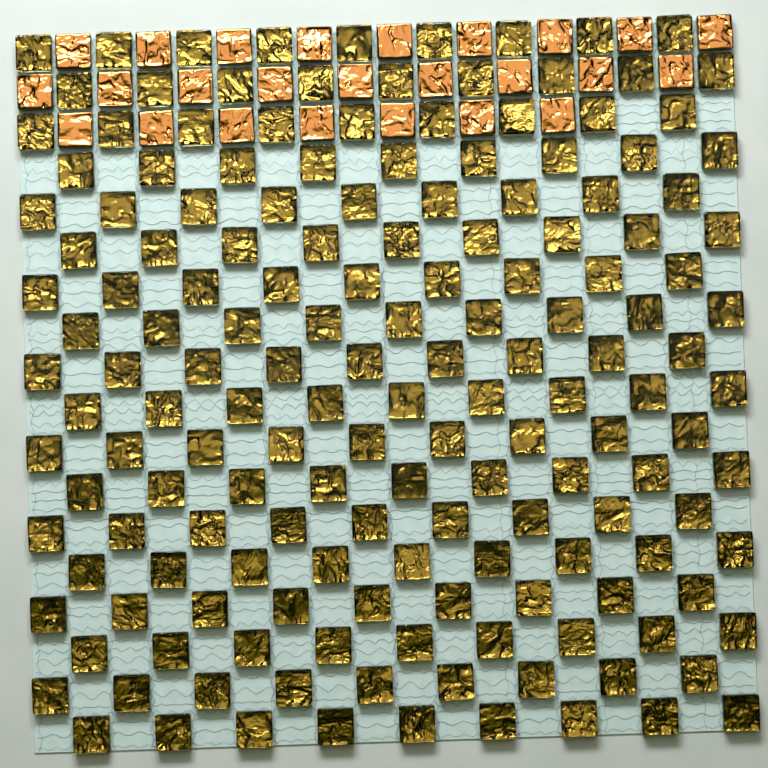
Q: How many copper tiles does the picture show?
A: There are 25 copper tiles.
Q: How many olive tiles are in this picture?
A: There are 162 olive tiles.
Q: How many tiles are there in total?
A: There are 187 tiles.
